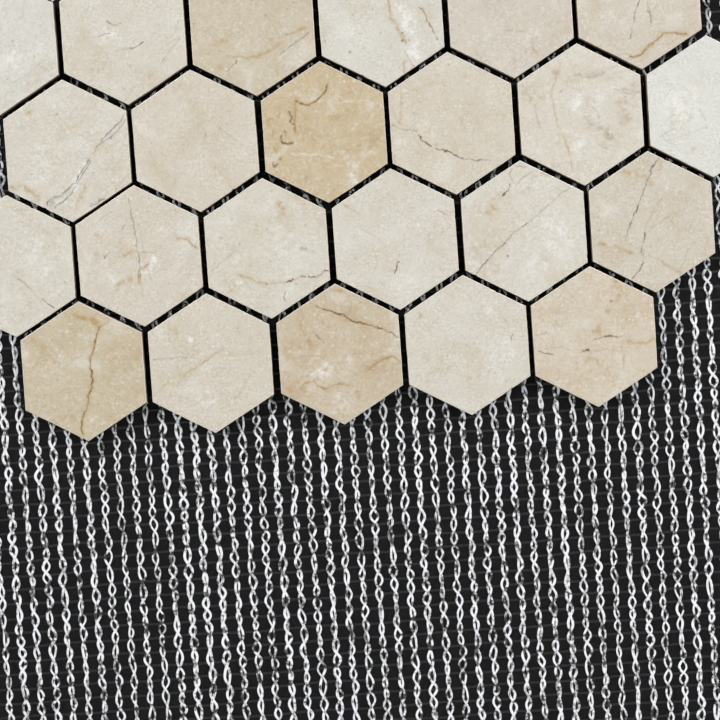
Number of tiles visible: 23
